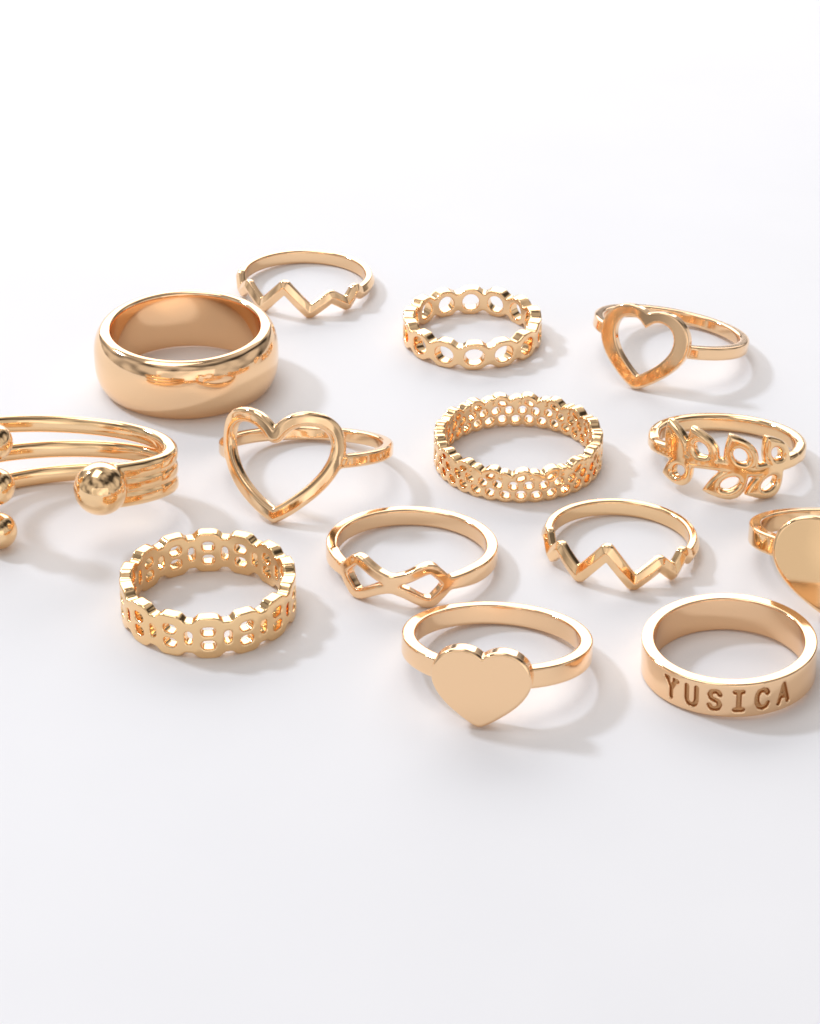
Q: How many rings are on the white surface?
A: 14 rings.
